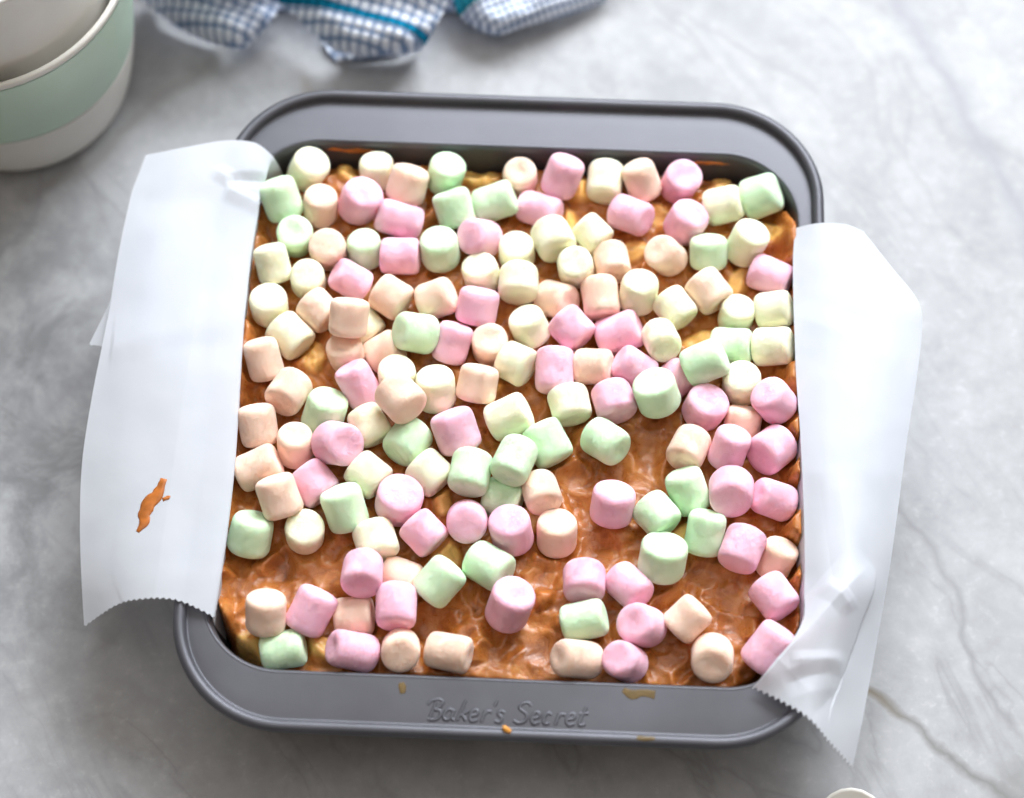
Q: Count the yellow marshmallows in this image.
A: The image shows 34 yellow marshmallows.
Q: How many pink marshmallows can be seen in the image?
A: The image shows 46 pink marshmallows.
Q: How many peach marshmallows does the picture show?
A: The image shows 39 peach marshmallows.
